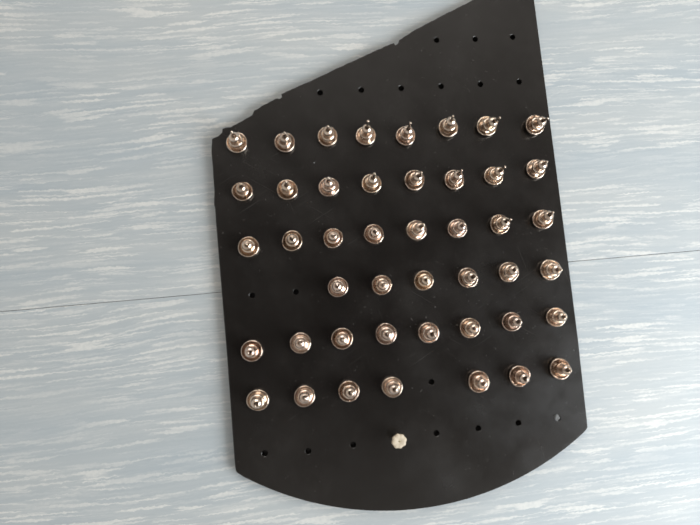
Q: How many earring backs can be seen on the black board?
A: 45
